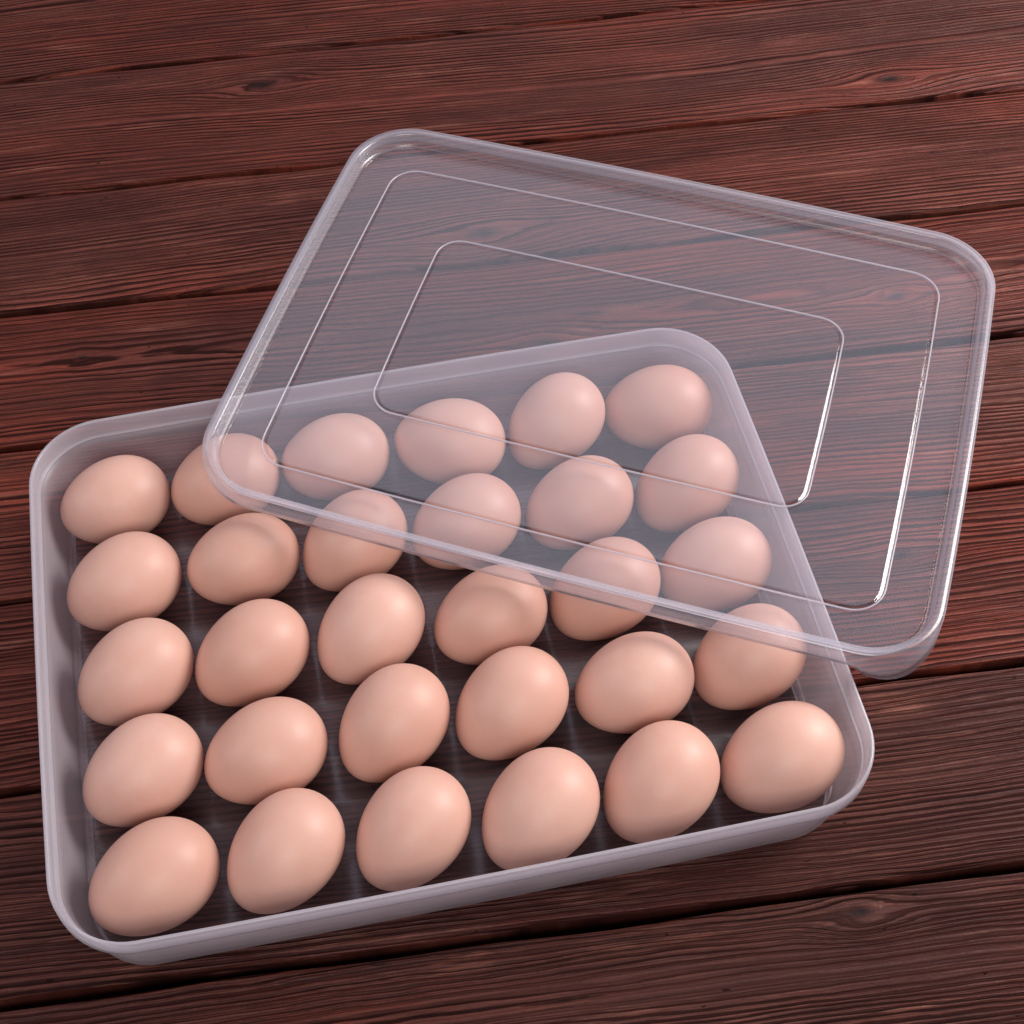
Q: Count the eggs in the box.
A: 30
